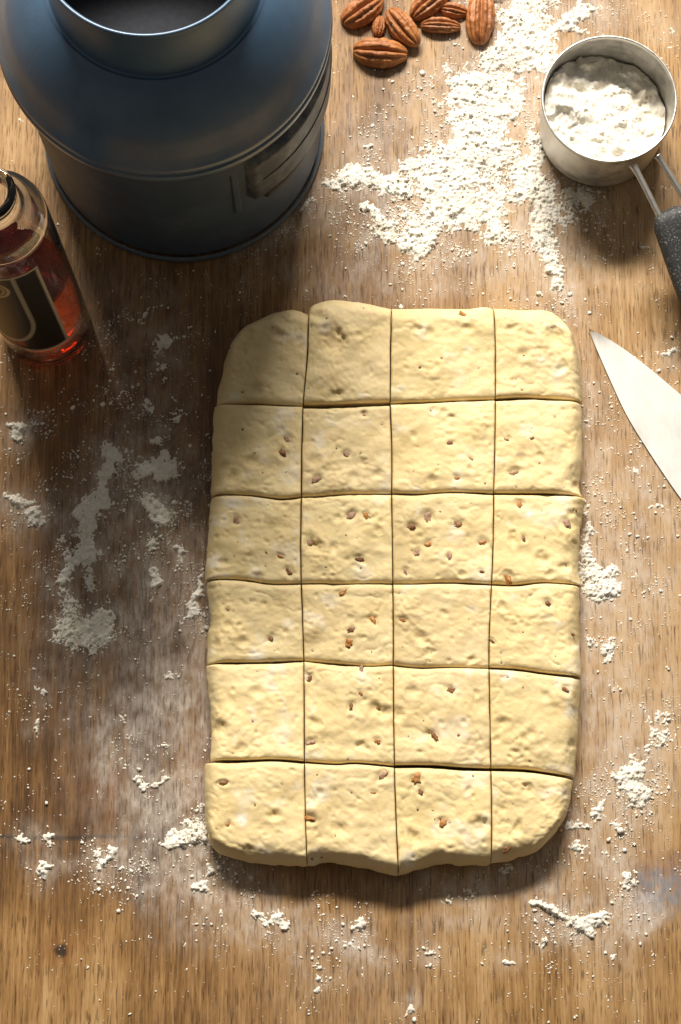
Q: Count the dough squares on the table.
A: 24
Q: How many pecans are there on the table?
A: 8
